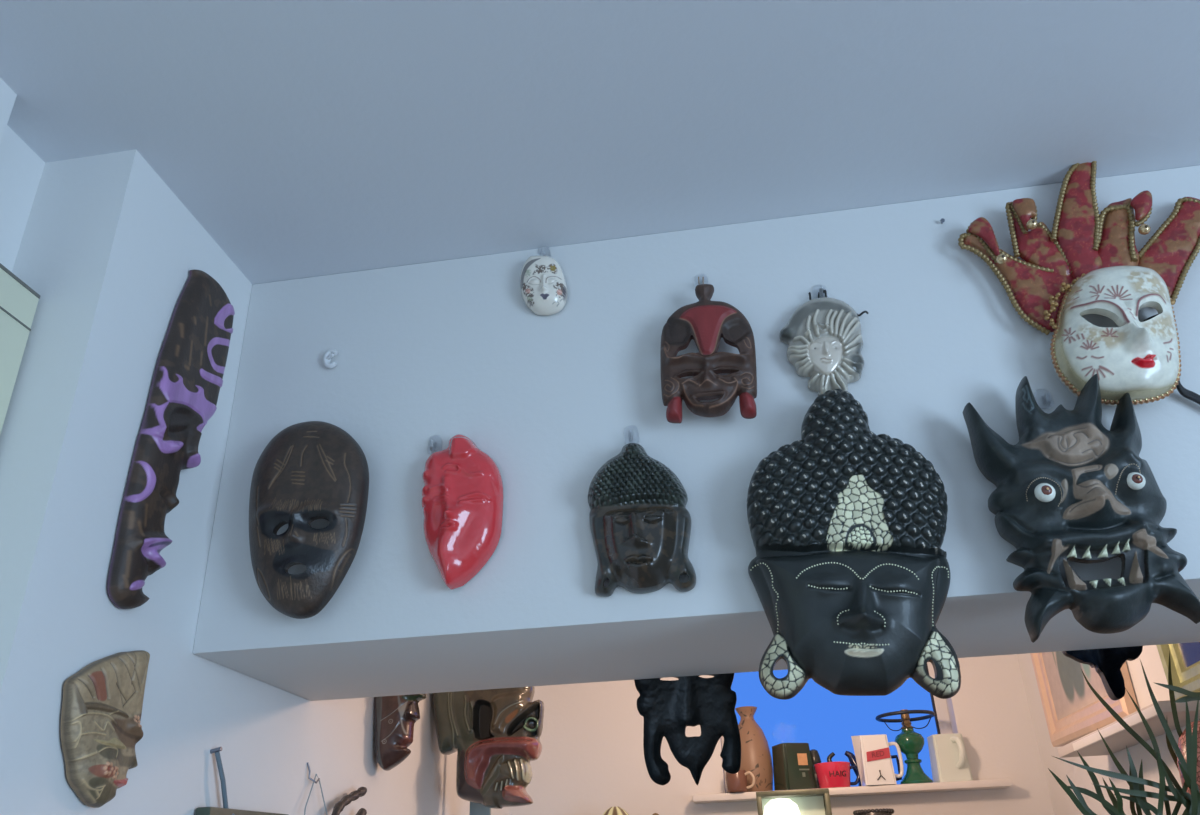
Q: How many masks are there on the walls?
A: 15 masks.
